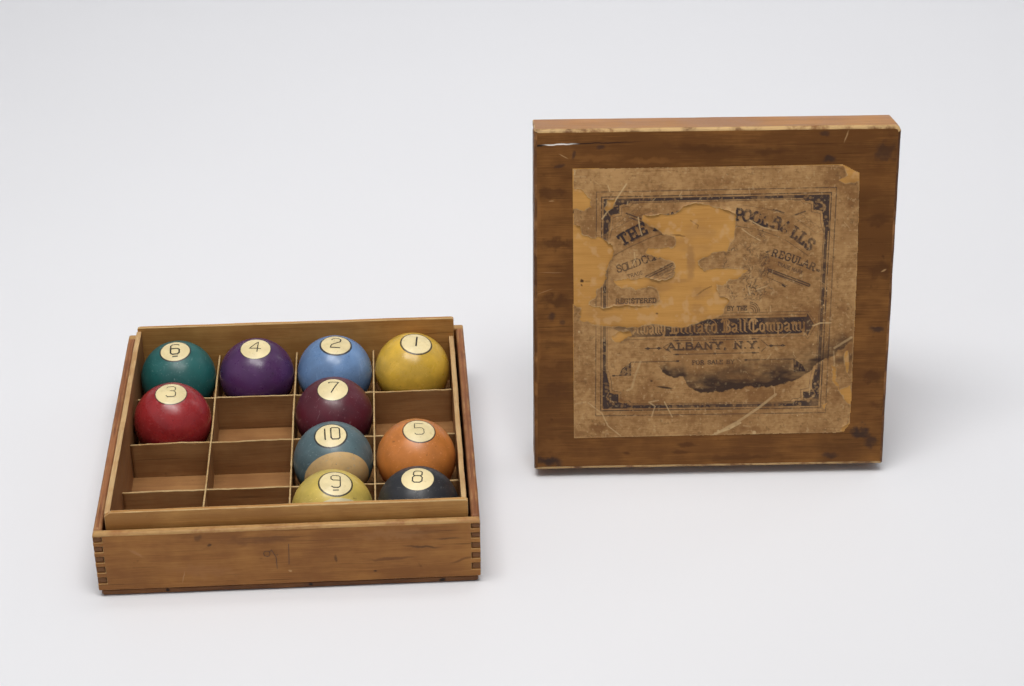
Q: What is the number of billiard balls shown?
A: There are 10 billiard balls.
